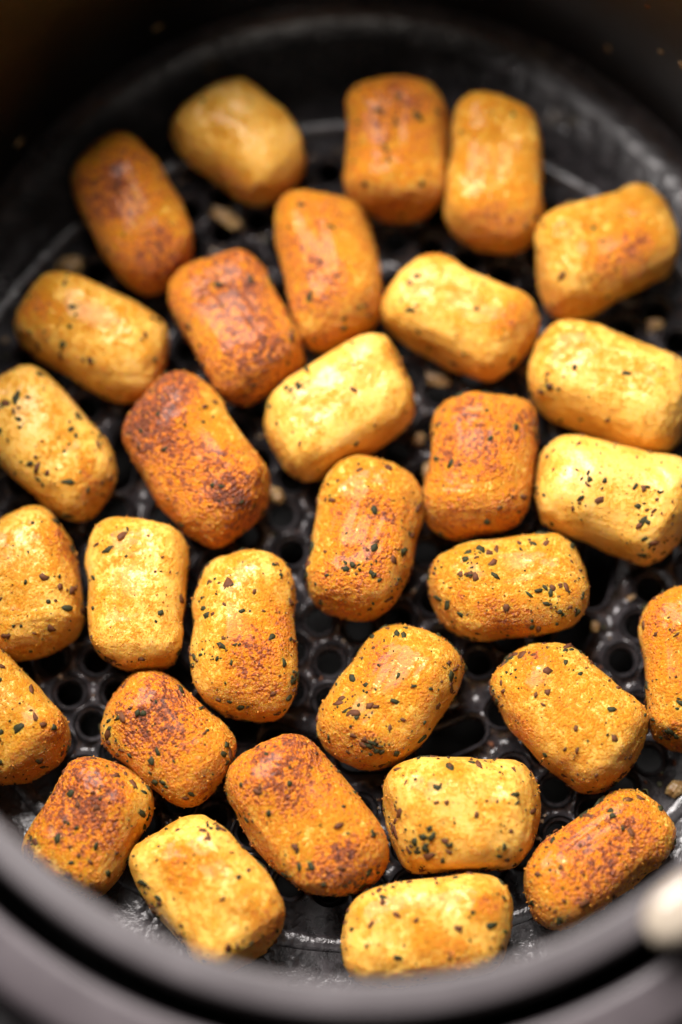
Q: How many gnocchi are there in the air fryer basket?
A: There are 31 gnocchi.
